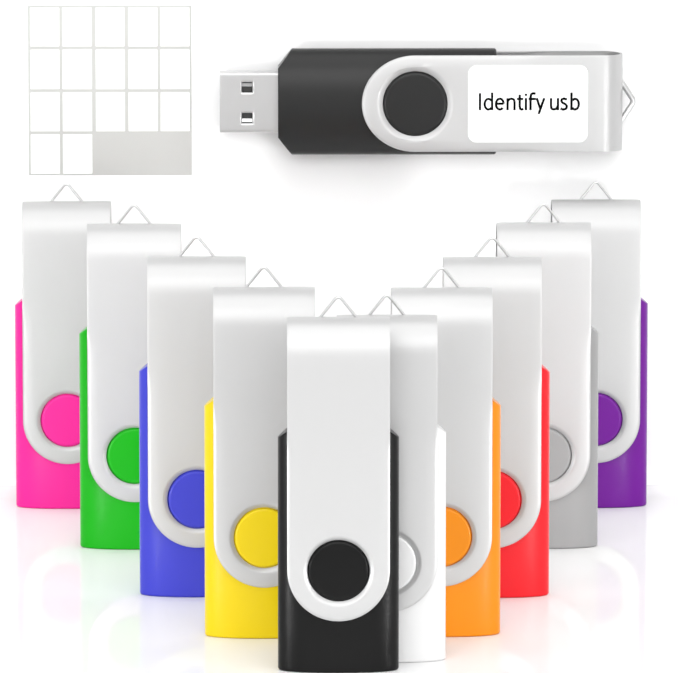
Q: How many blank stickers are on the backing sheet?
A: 17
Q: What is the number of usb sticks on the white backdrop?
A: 11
